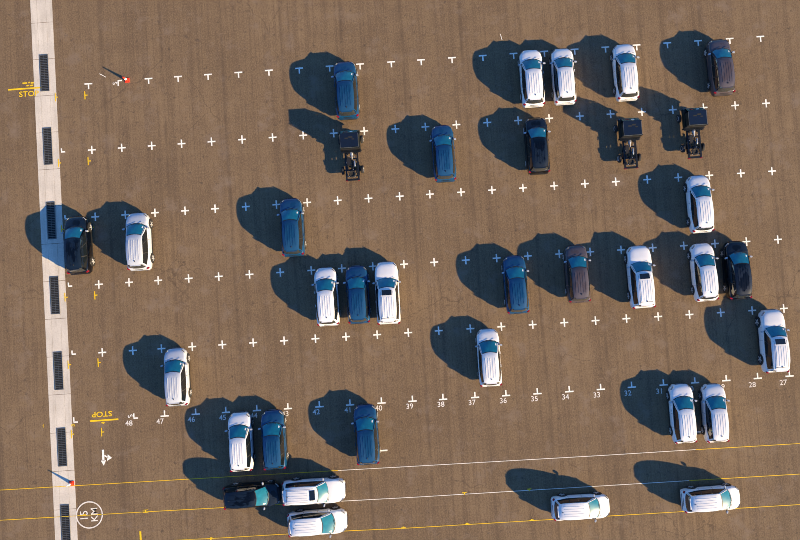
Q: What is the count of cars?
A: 32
